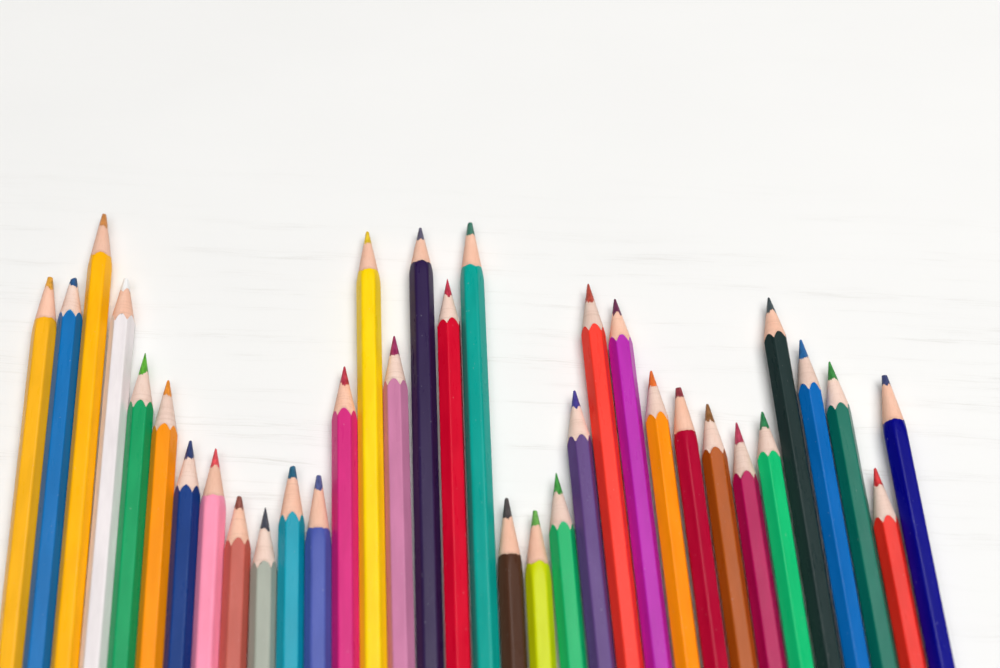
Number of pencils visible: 34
